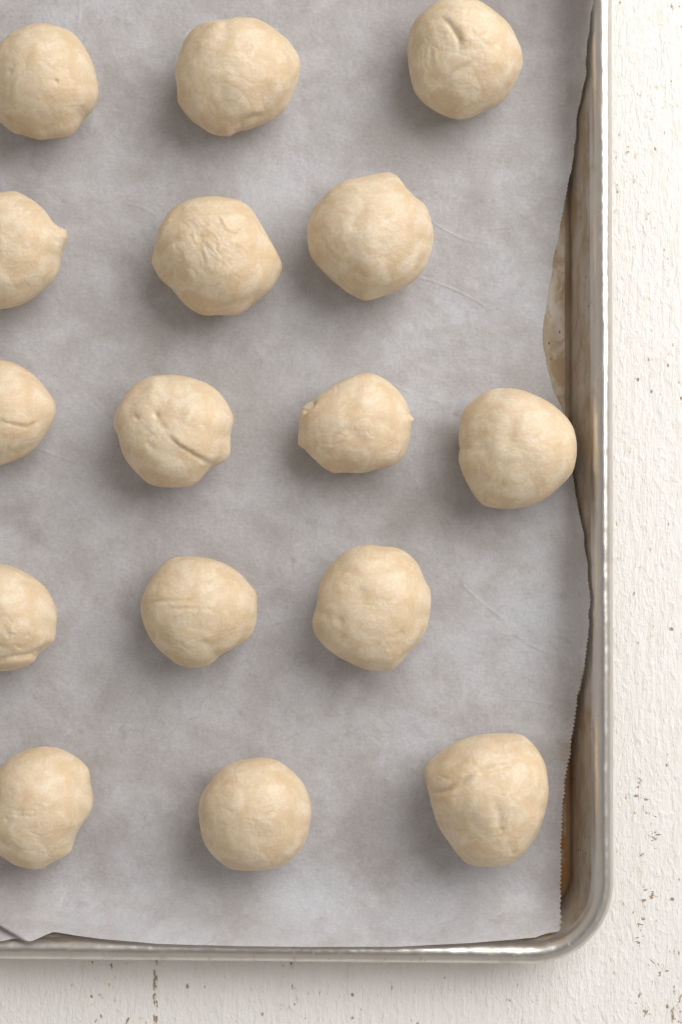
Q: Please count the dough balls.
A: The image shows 16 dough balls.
